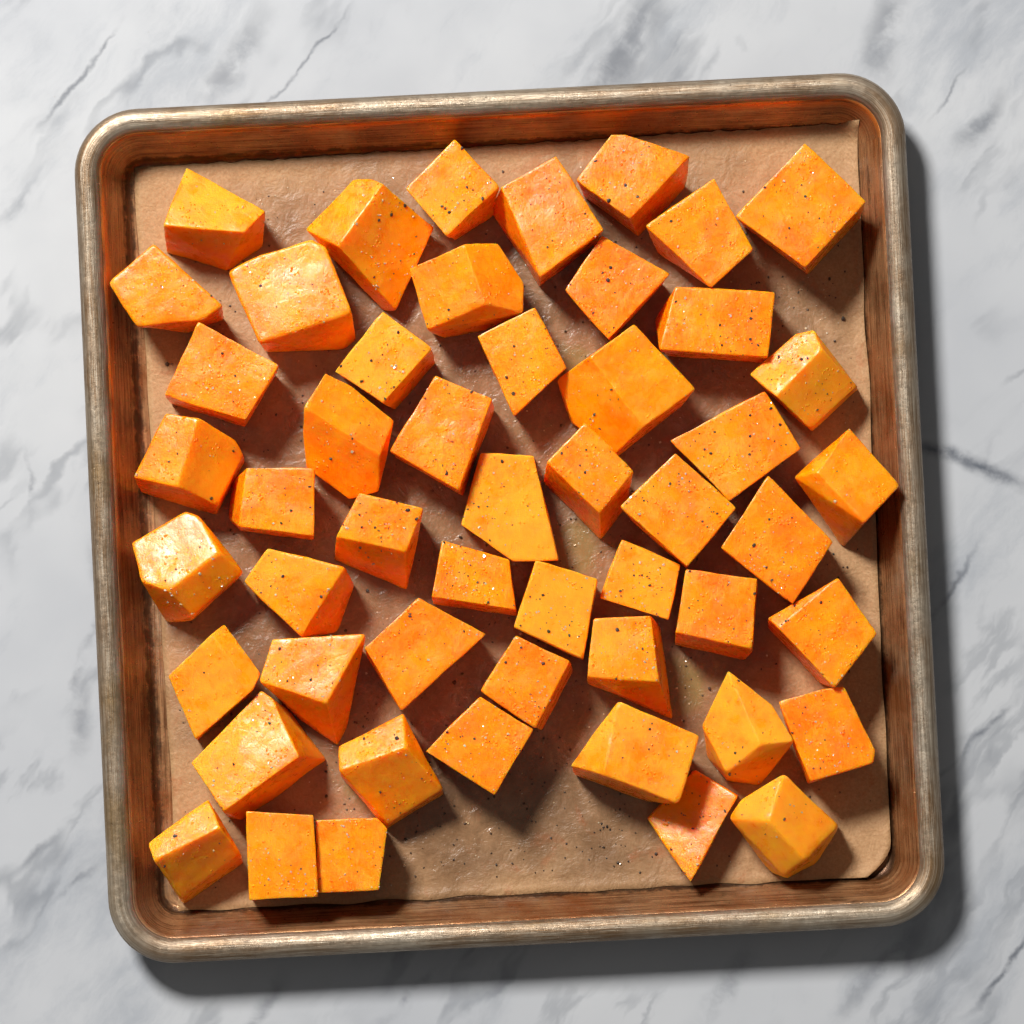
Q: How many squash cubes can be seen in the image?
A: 51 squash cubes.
